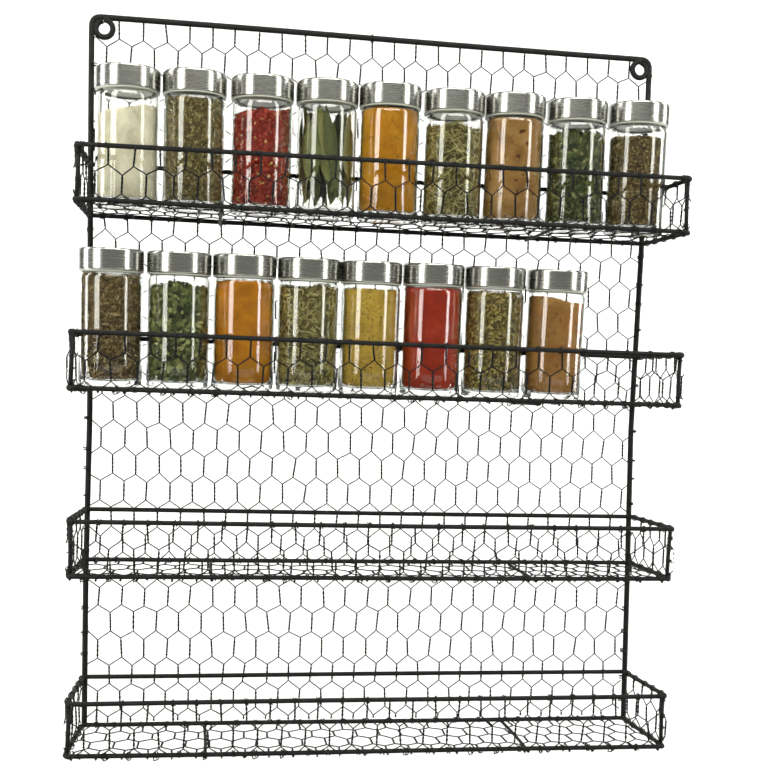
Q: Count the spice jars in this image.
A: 17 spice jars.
